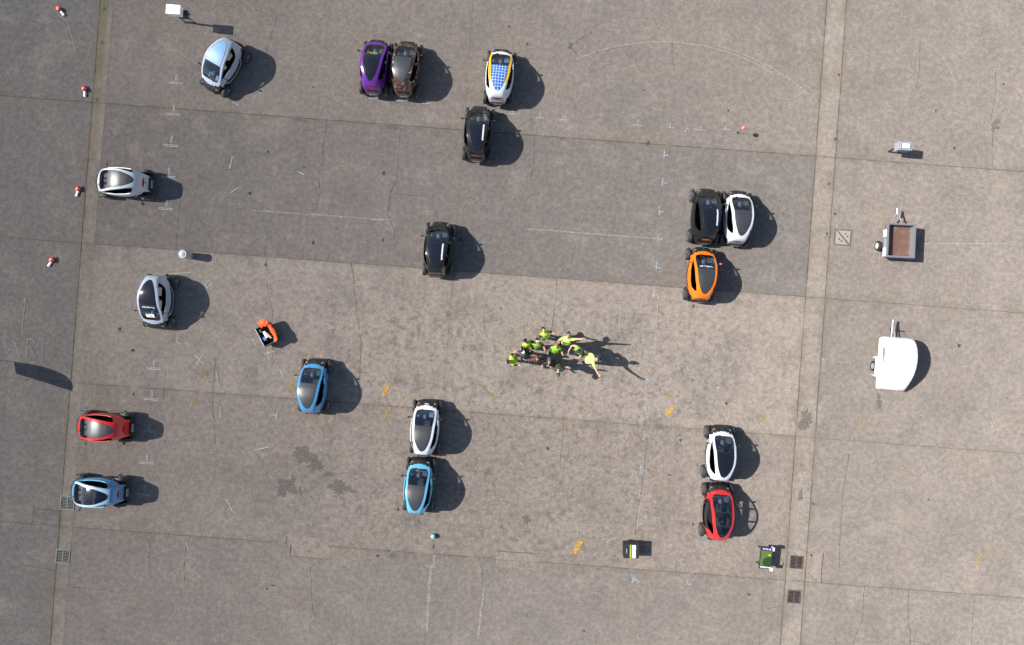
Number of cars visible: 18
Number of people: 12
